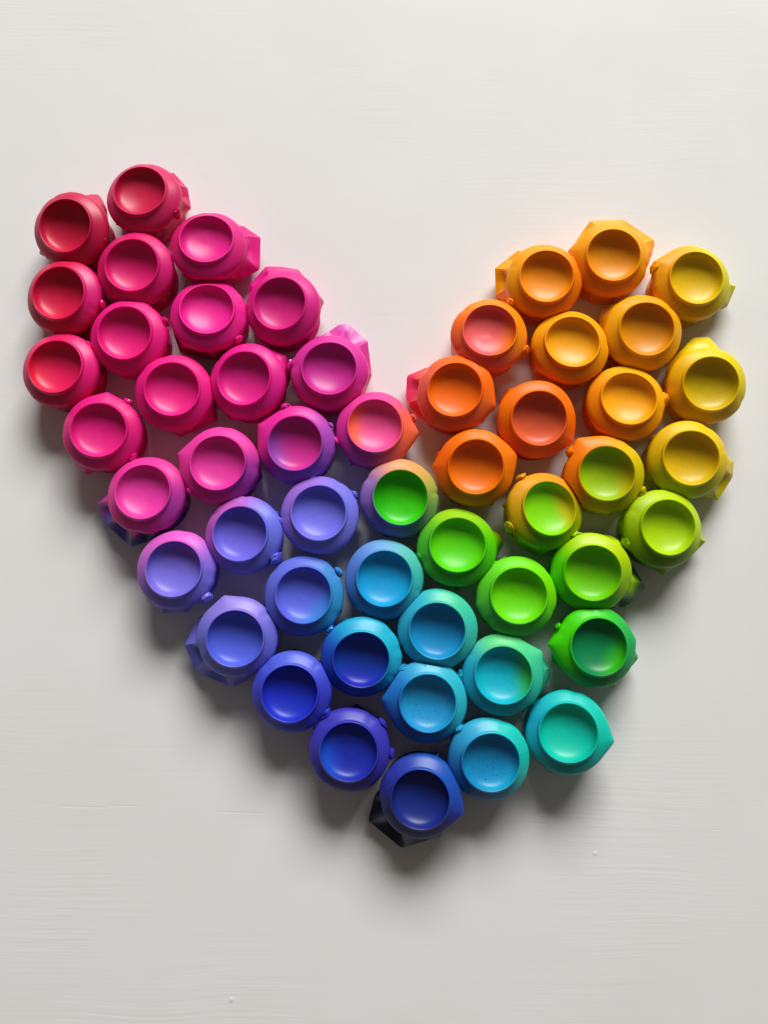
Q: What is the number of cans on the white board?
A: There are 52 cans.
